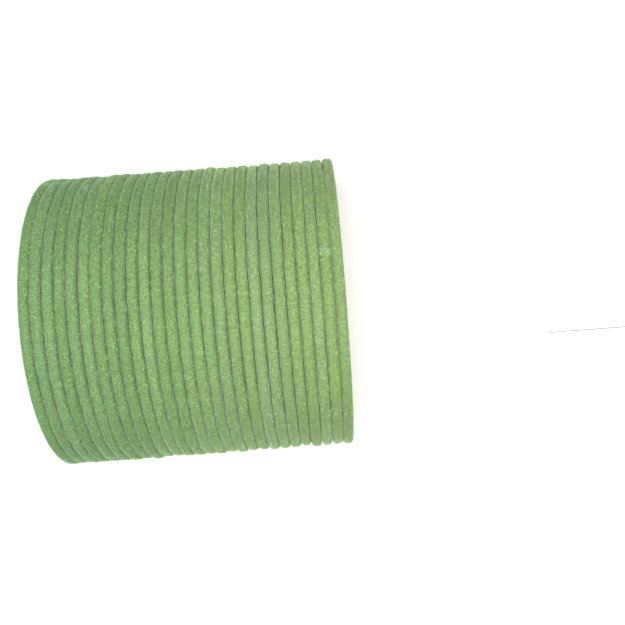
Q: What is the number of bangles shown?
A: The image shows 27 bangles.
